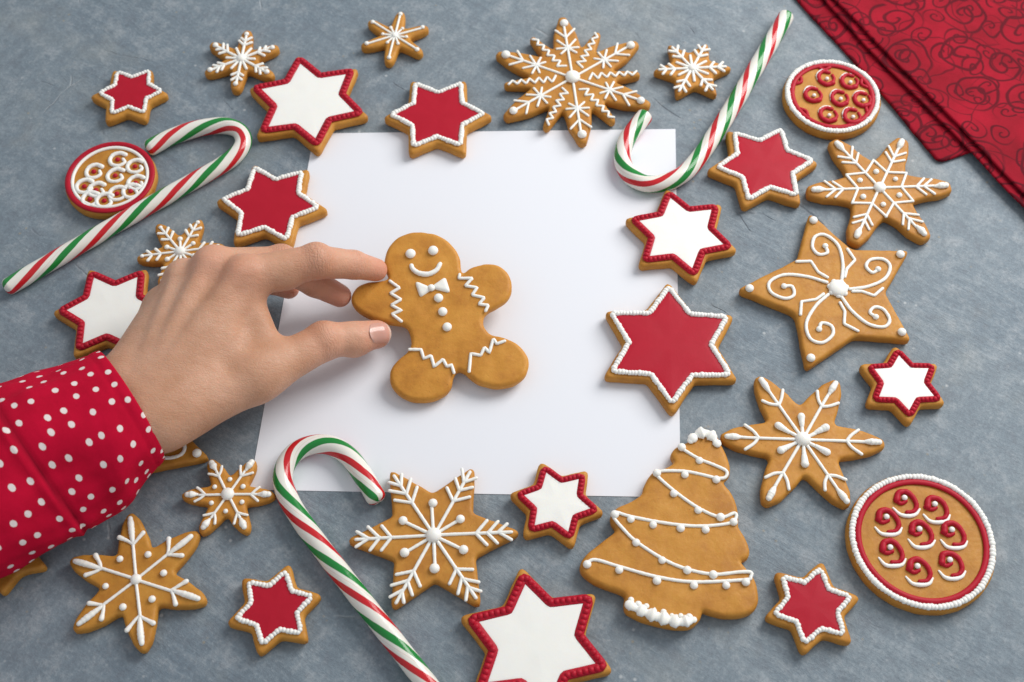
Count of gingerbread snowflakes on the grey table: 10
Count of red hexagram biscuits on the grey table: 7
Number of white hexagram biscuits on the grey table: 6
